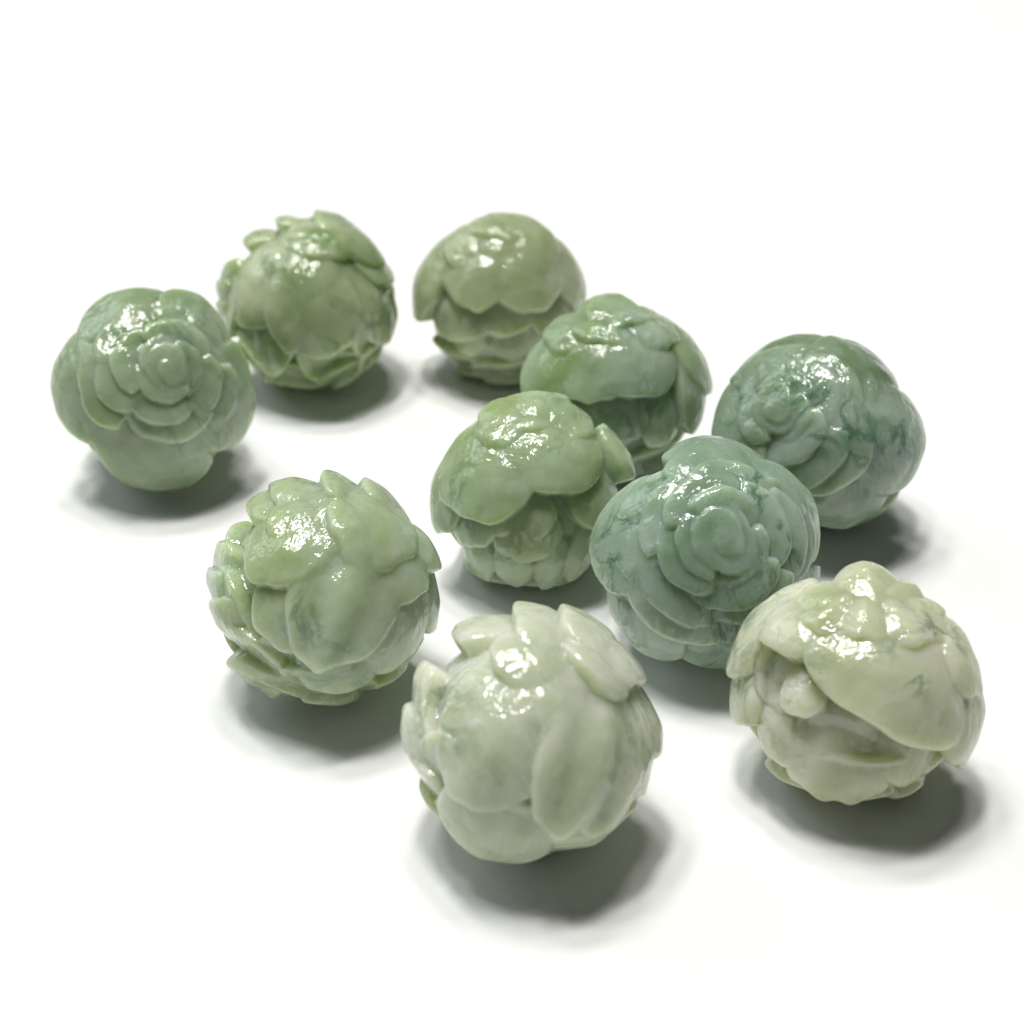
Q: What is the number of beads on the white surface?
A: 10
